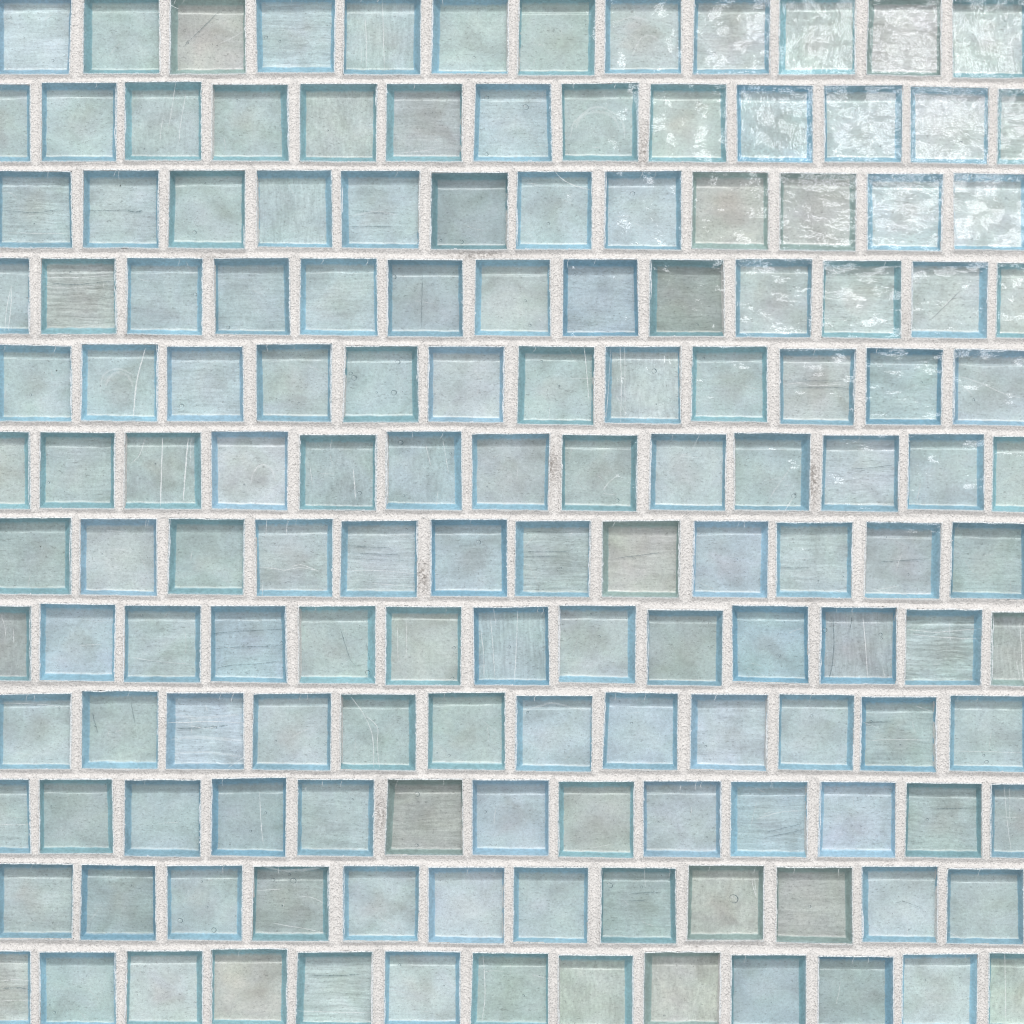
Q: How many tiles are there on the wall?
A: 150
